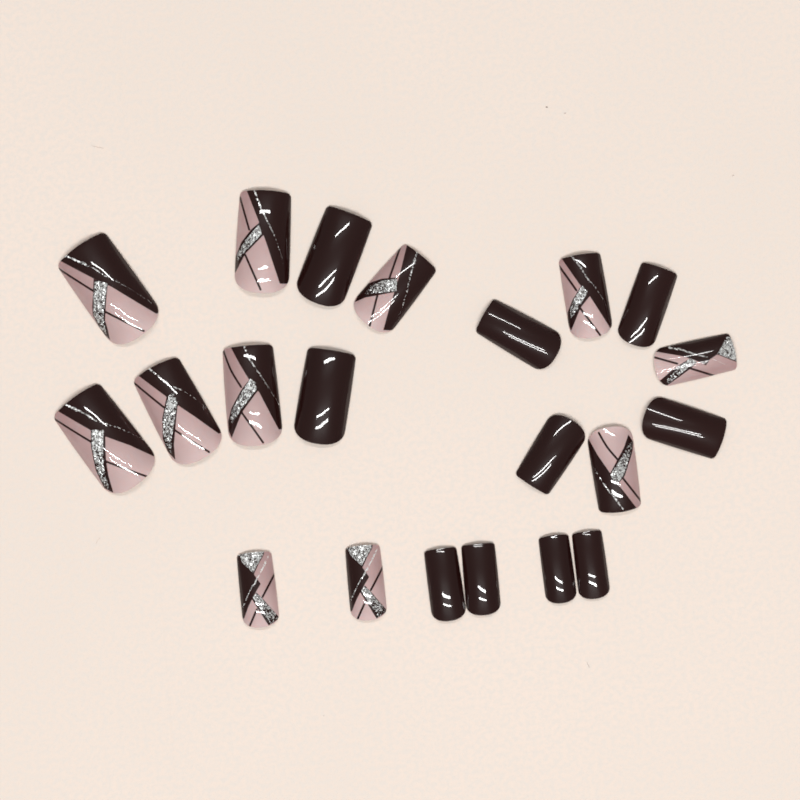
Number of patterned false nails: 11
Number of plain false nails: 10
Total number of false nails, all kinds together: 21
